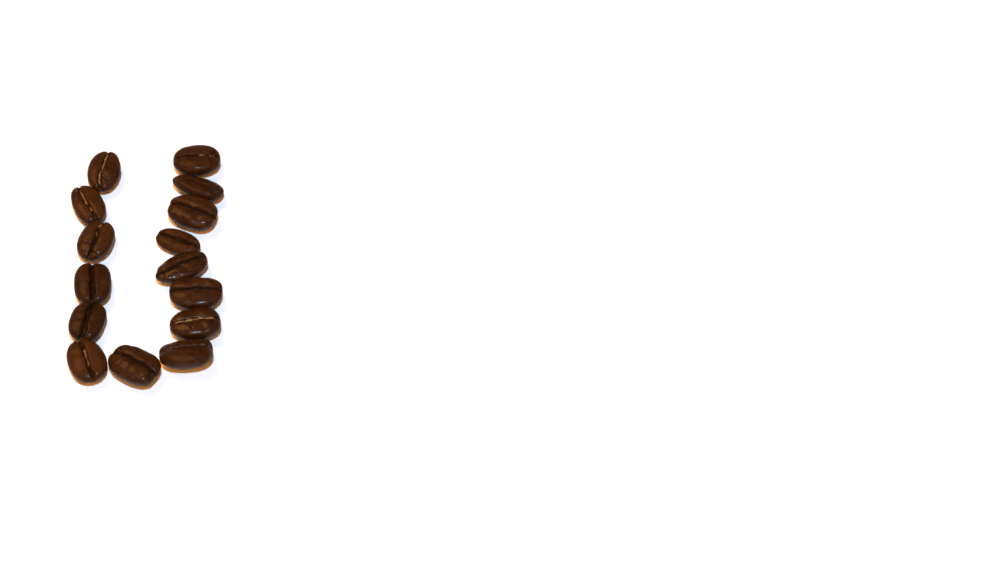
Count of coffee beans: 15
